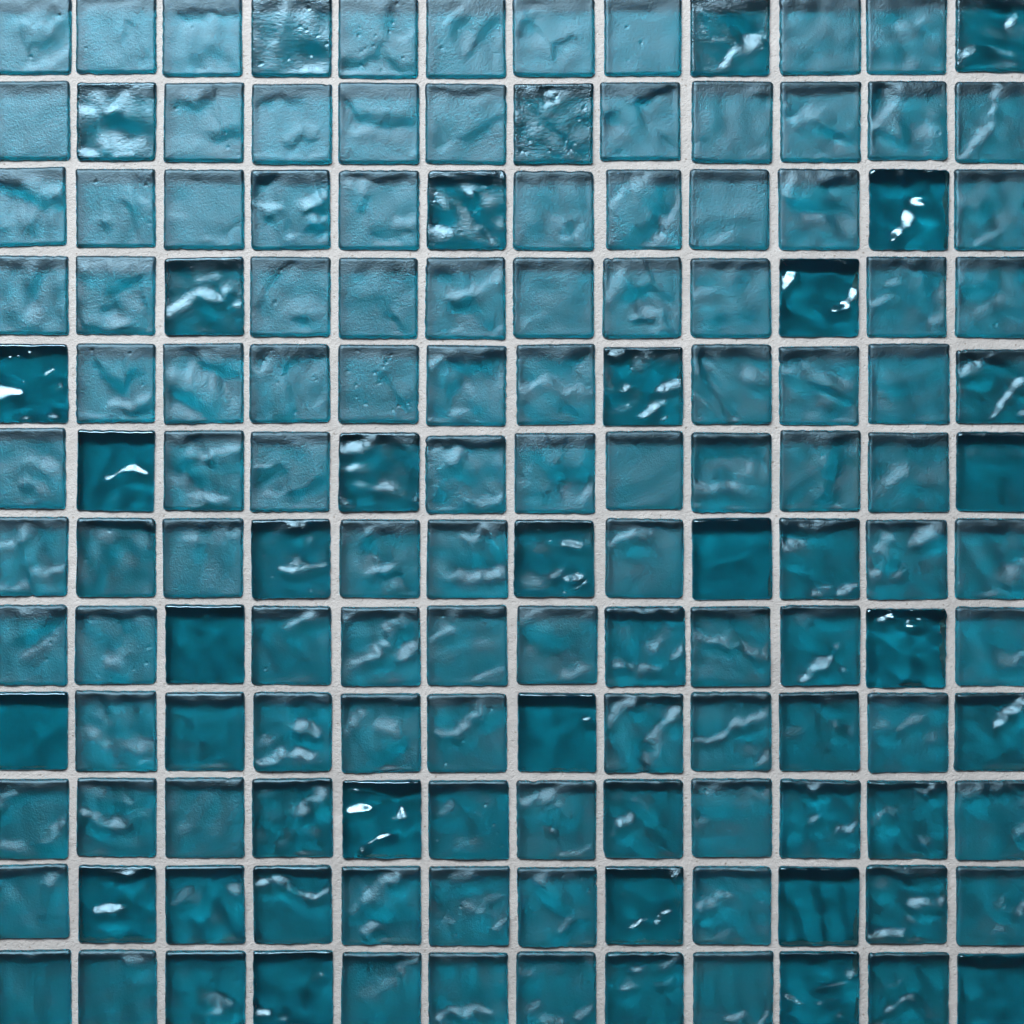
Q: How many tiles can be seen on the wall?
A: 144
